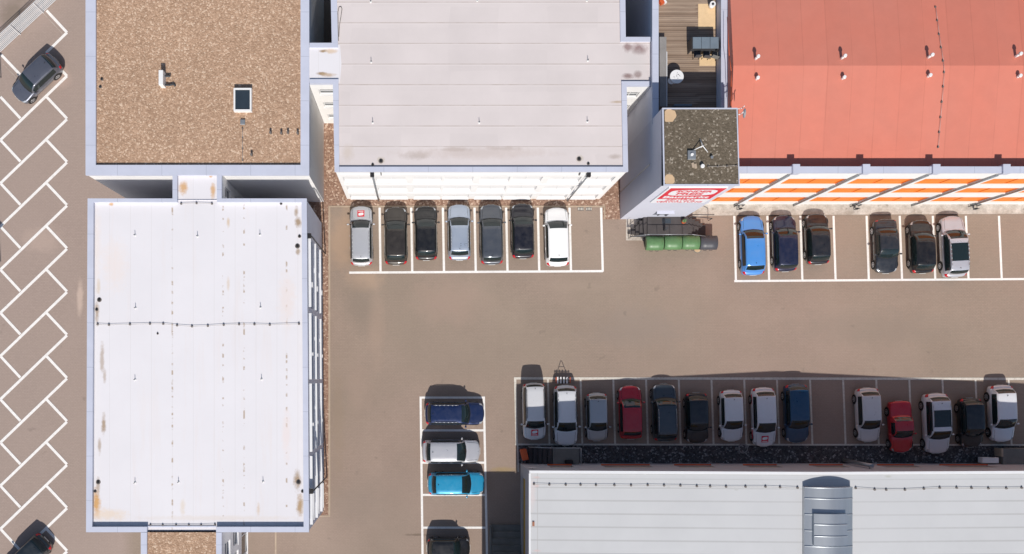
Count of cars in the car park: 33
